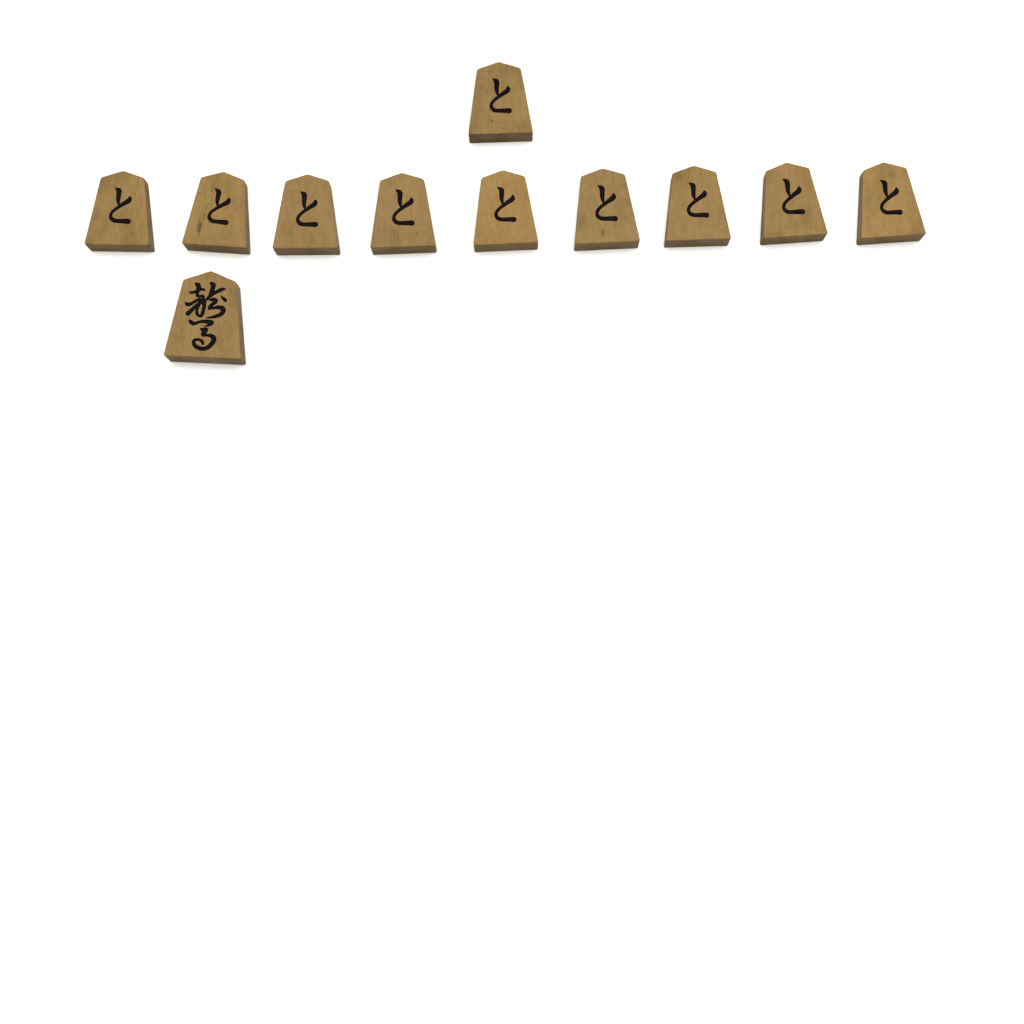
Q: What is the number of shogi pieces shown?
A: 11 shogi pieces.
